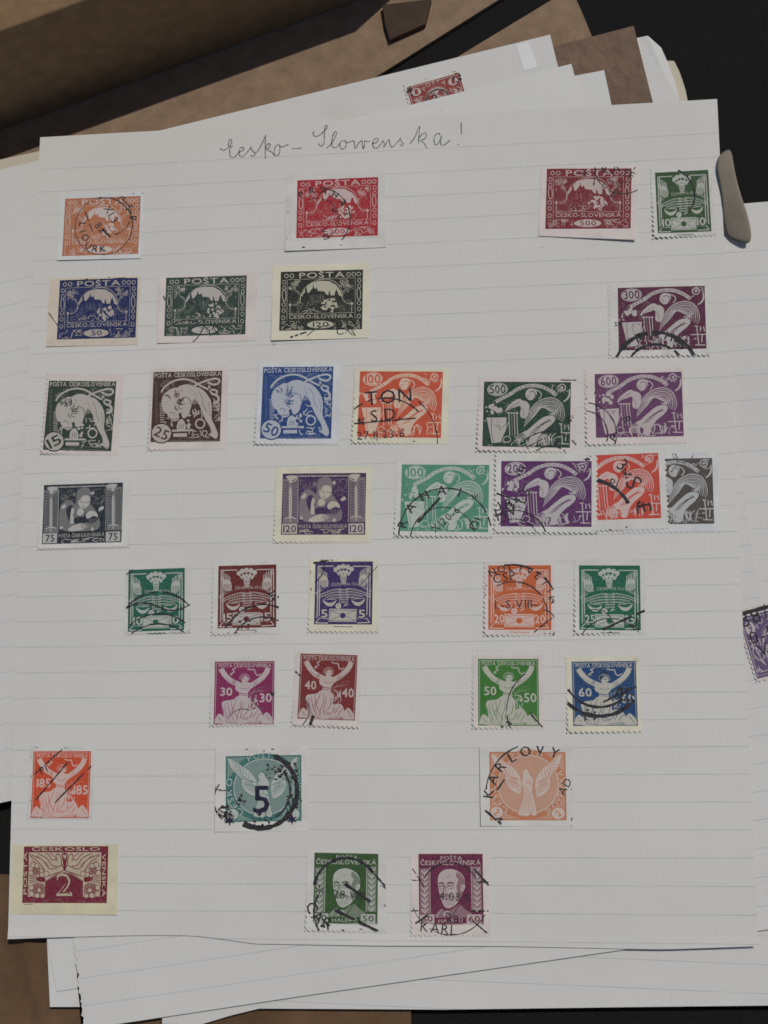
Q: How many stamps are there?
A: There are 37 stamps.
